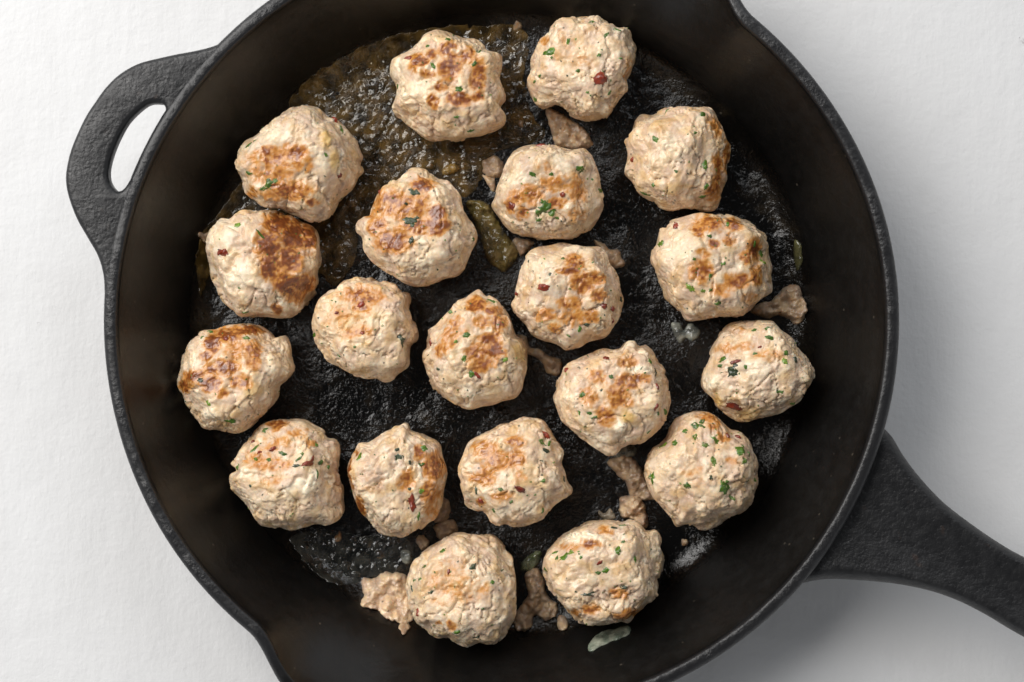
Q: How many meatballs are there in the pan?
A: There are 20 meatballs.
